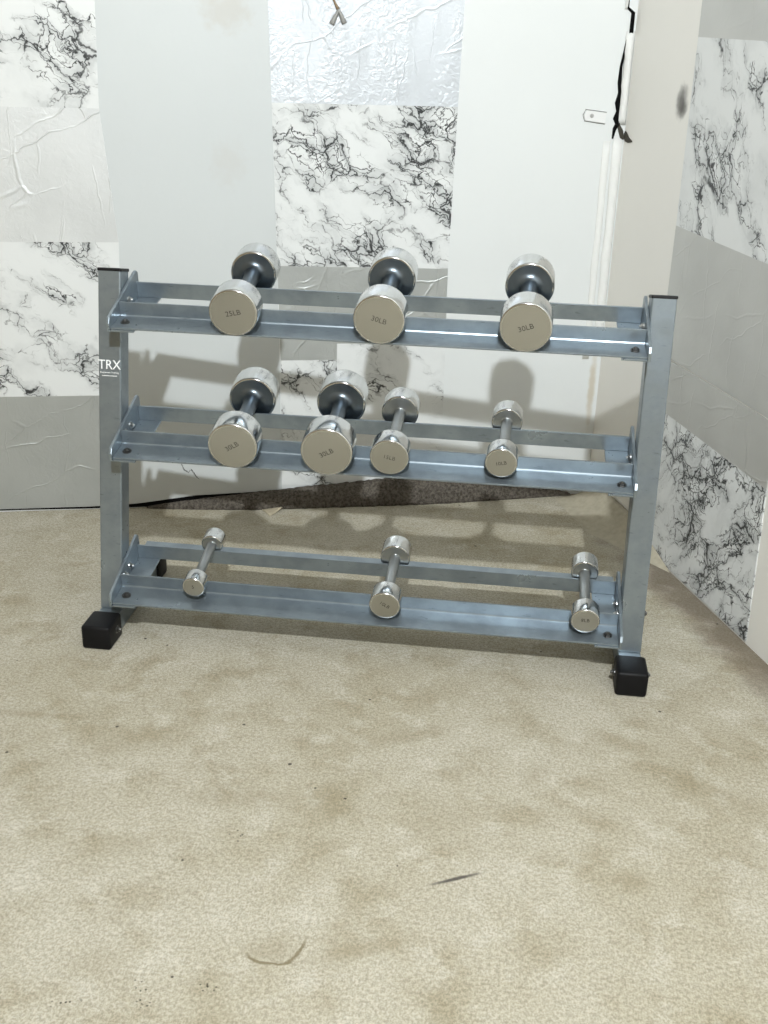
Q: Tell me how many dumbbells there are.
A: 10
